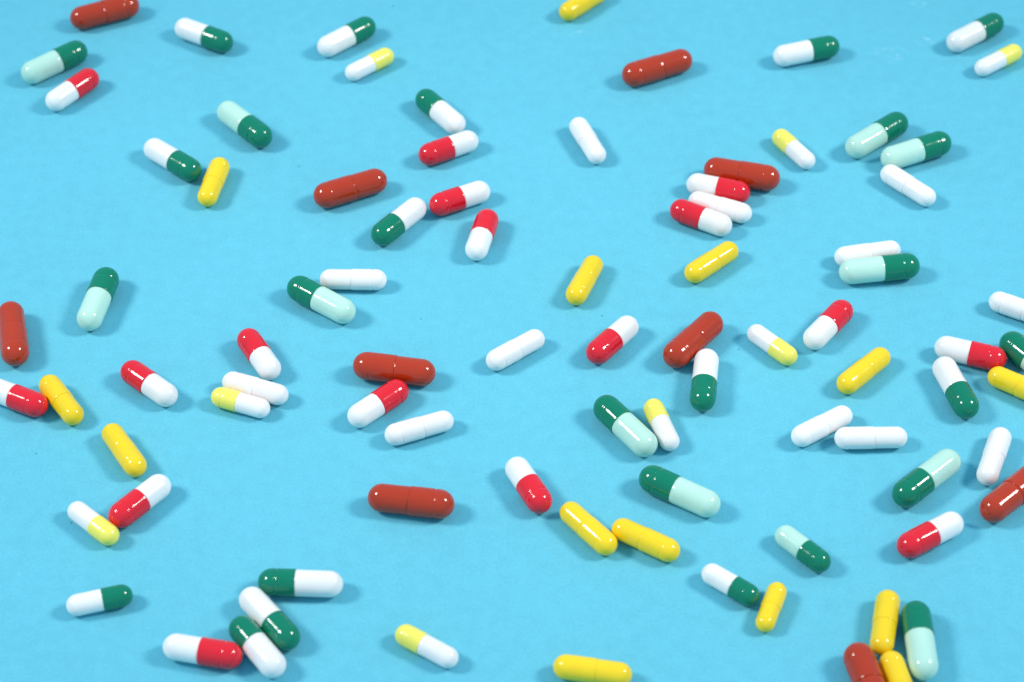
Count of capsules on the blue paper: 88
